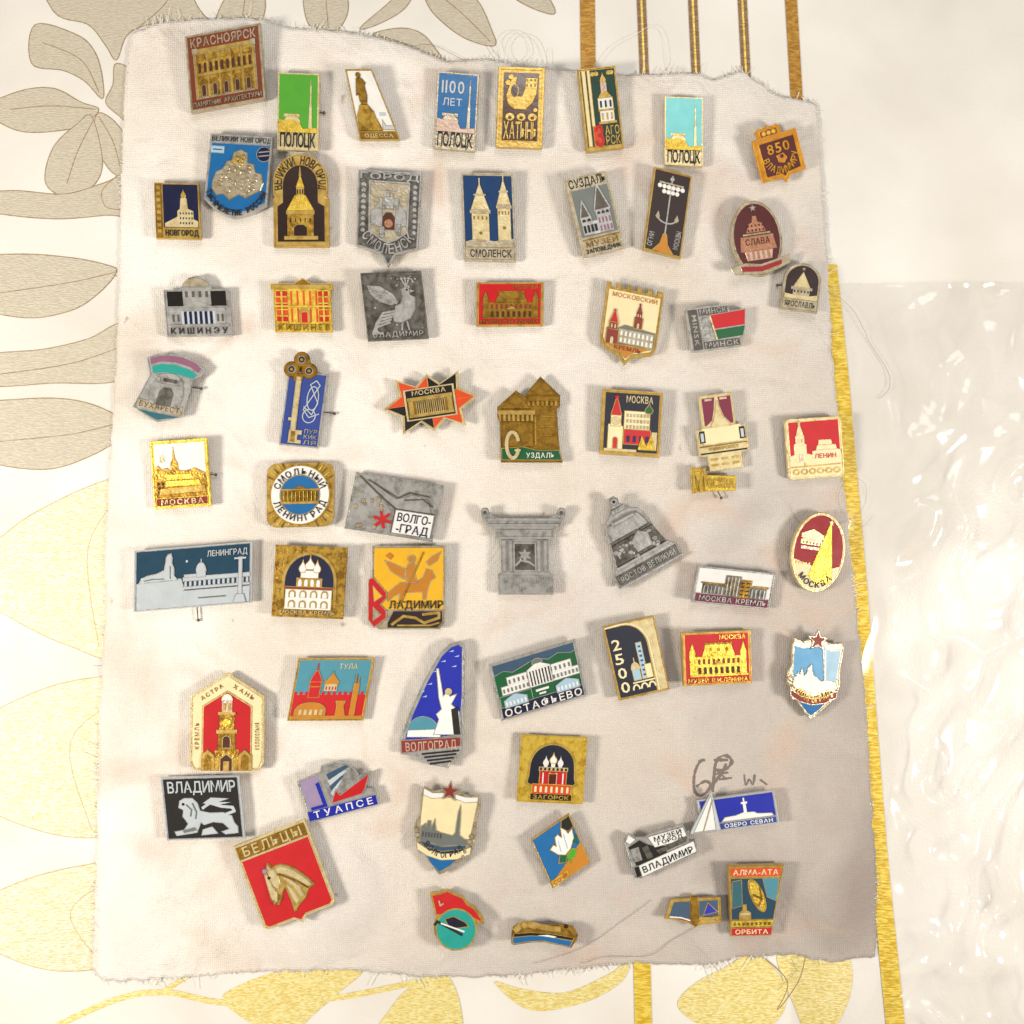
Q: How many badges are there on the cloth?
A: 60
